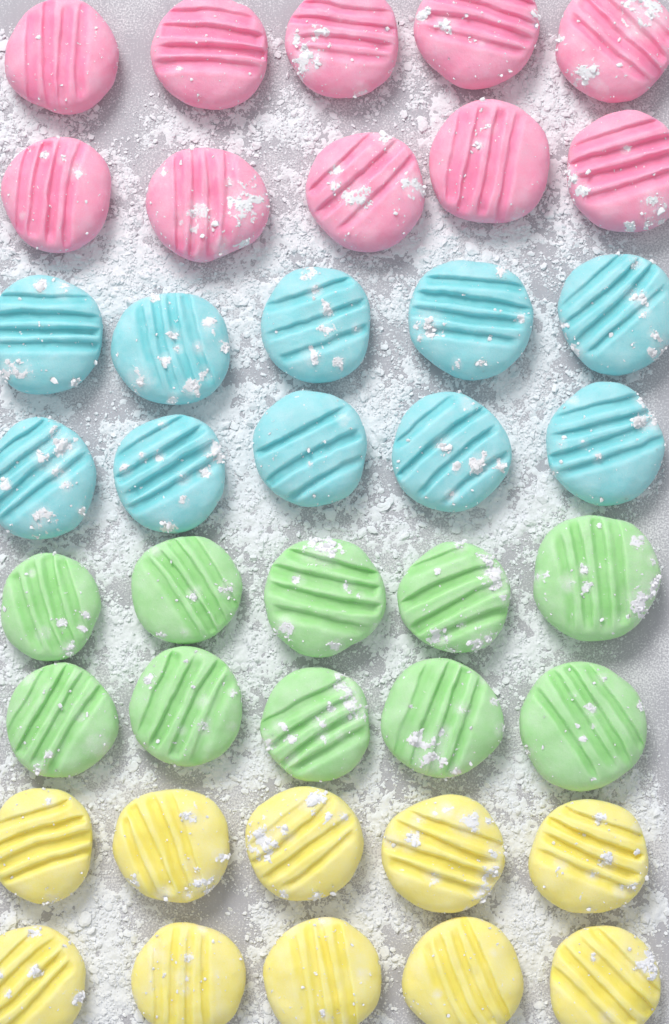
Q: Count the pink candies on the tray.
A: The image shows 10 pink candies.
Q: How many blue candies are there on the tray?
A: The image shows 10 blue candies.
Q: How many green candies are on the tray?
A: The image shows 10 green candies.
